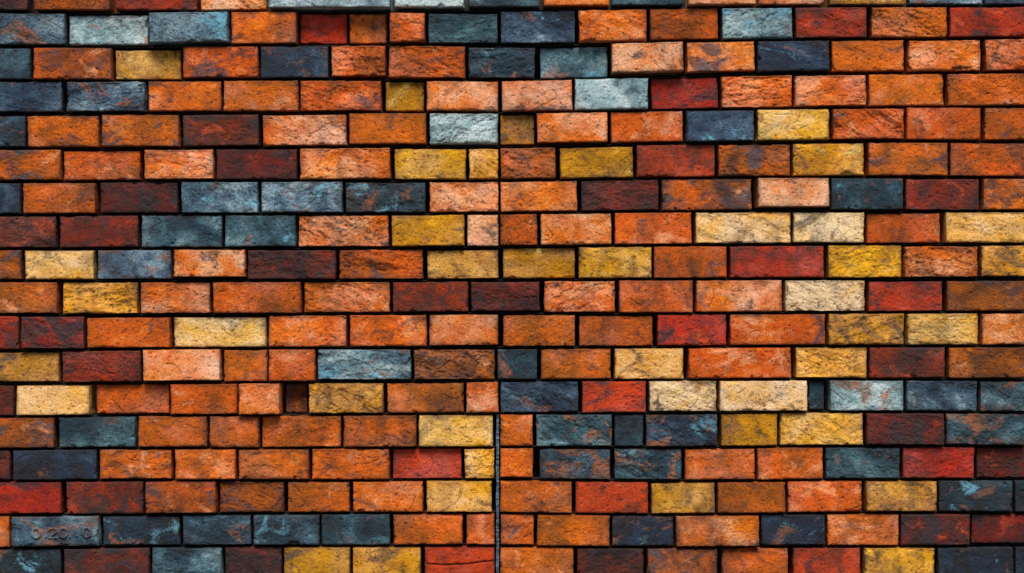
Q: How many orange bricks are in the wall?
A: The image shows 122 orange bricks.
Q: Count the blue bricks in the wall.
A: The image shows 60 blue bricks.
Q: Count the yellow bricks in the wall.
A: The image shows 41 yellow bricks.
